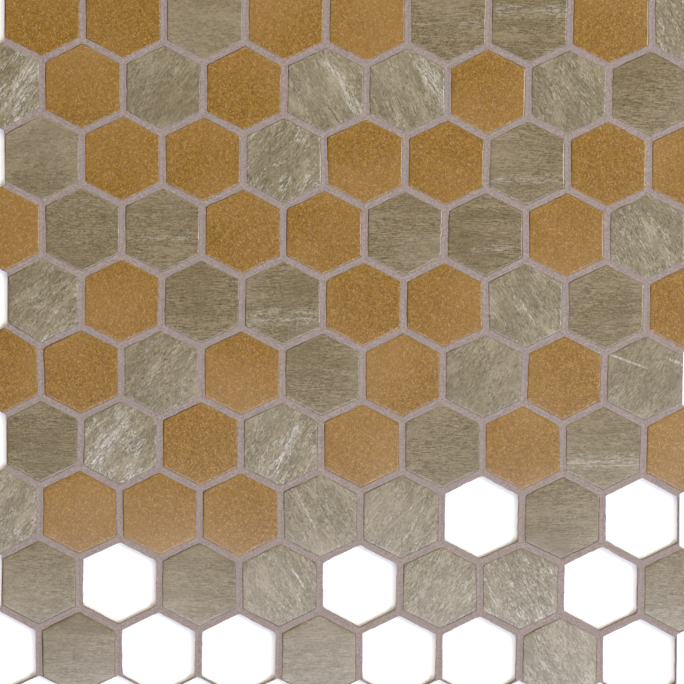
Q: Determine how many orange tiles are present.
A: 34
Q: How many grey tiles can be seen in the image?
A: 45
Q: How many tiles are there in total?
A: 79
